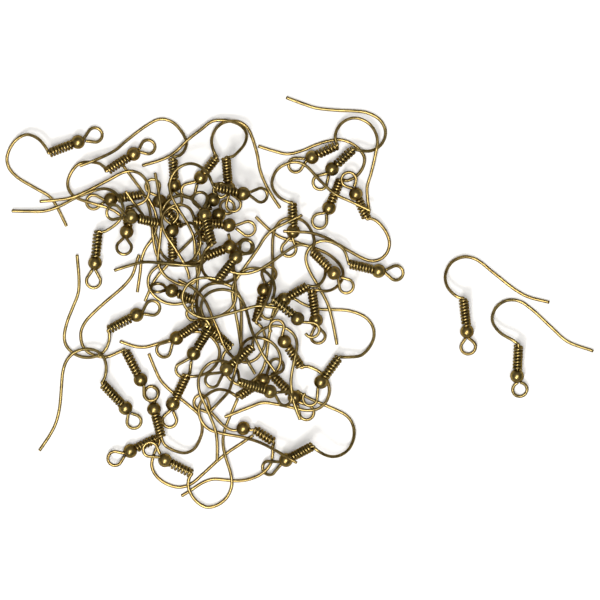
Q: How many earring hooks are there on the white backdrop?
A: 50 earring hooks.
